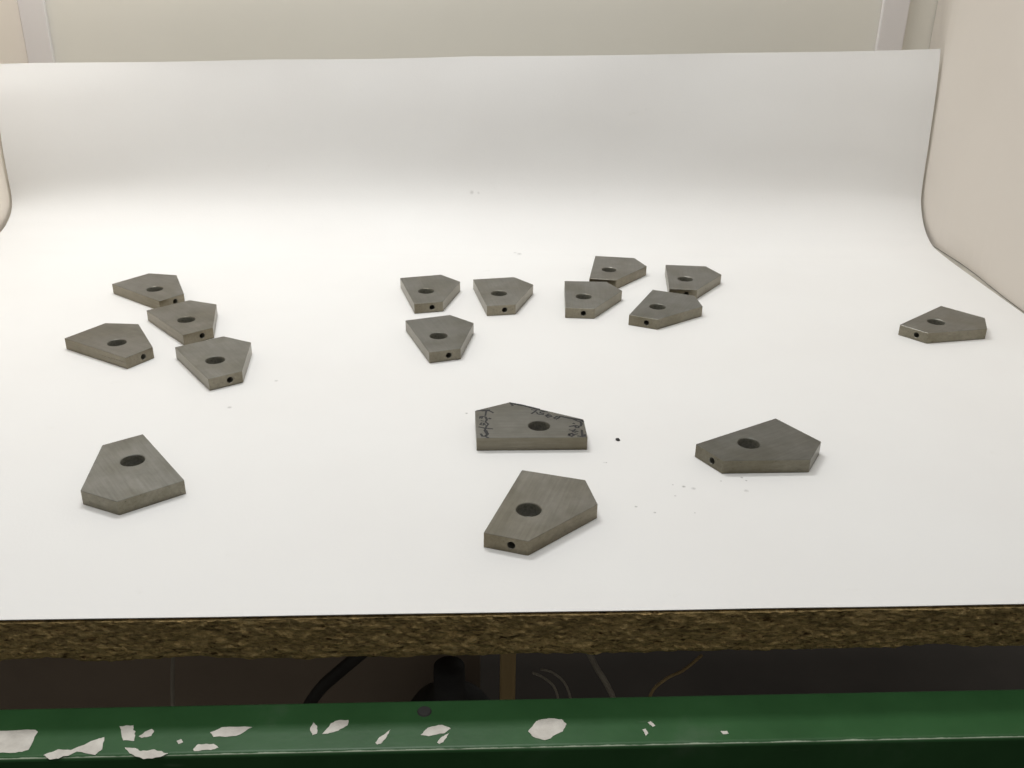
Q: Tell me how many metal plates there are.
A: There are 16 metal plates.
